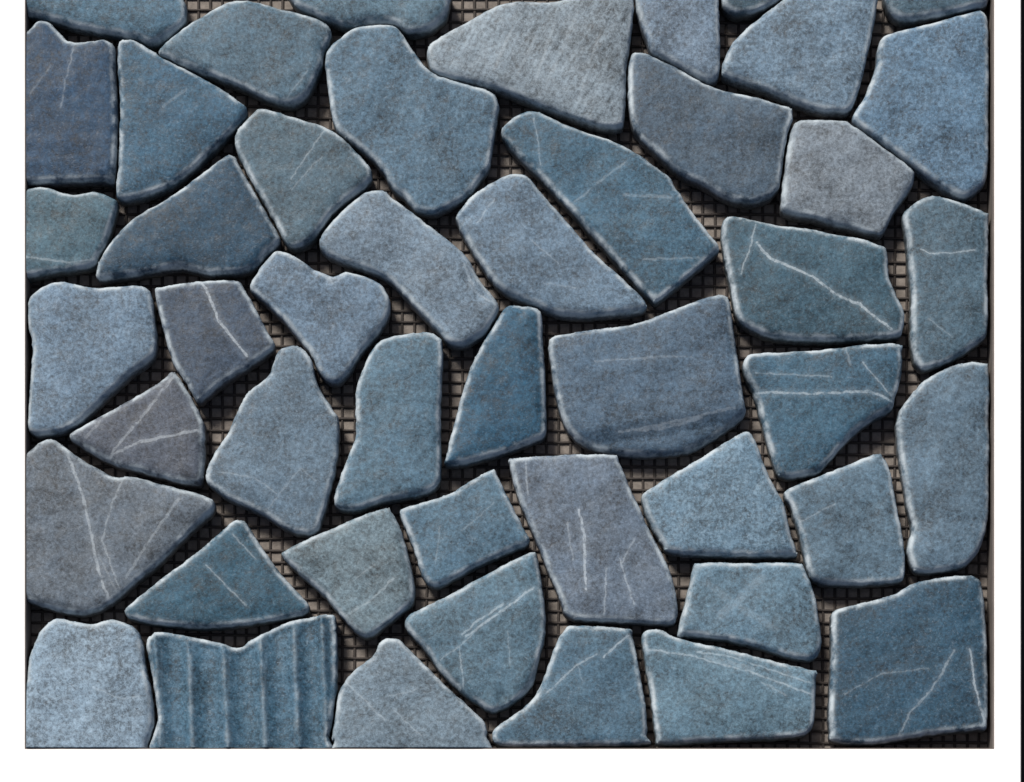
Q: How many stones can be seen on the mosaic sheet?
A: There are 47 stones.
